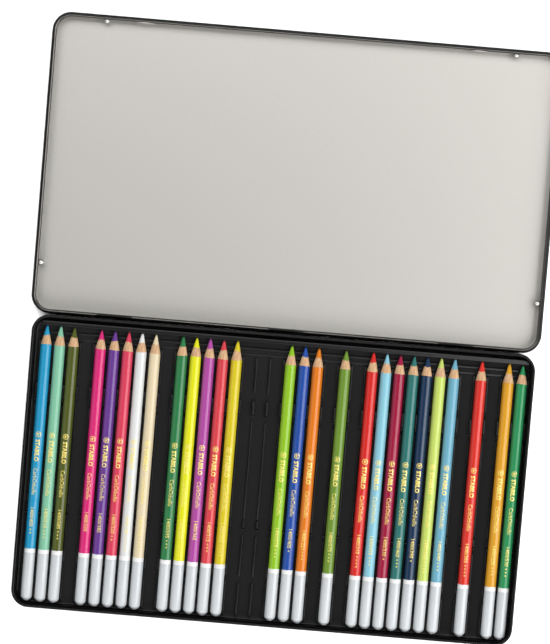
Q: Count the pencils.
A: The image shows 27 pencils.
